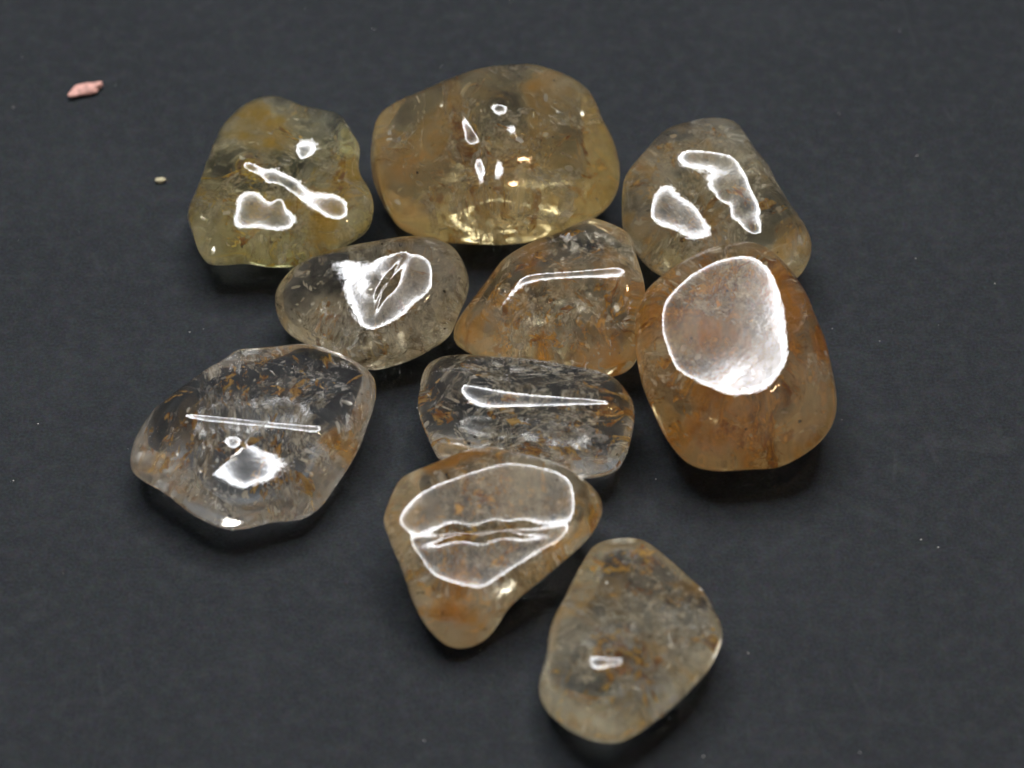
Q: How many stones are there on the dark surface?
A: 10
